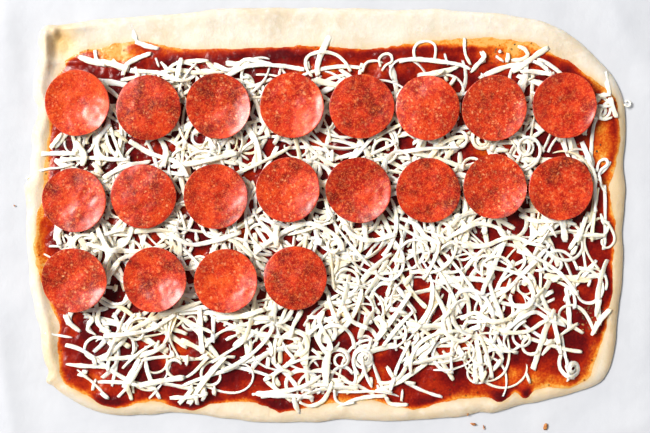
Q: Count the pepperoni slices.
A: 20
